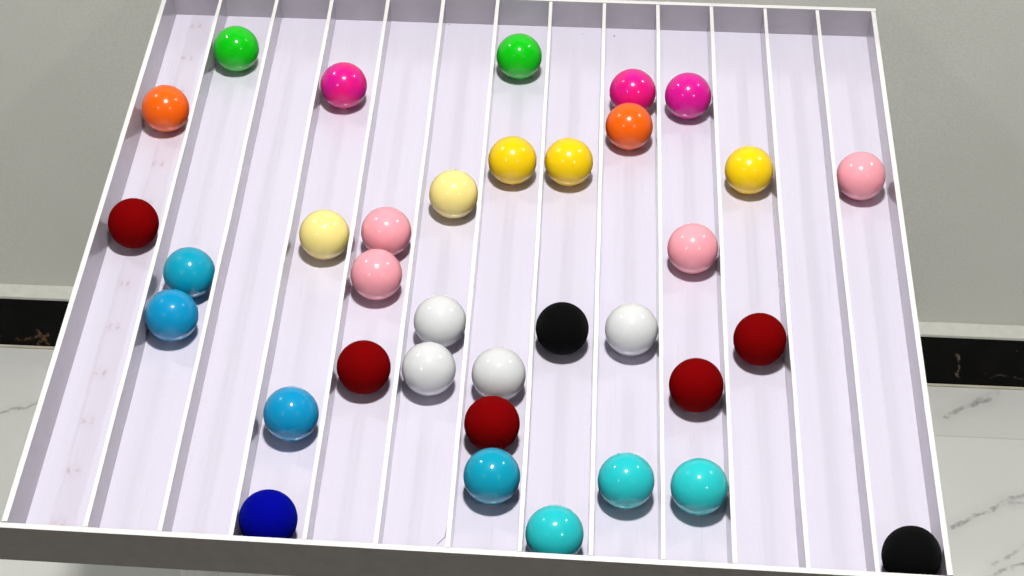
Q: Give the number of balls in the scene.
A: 35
